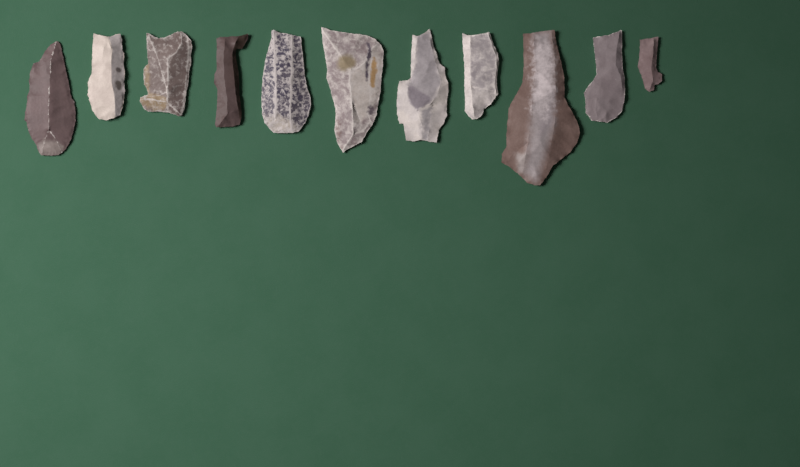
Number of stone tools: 11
